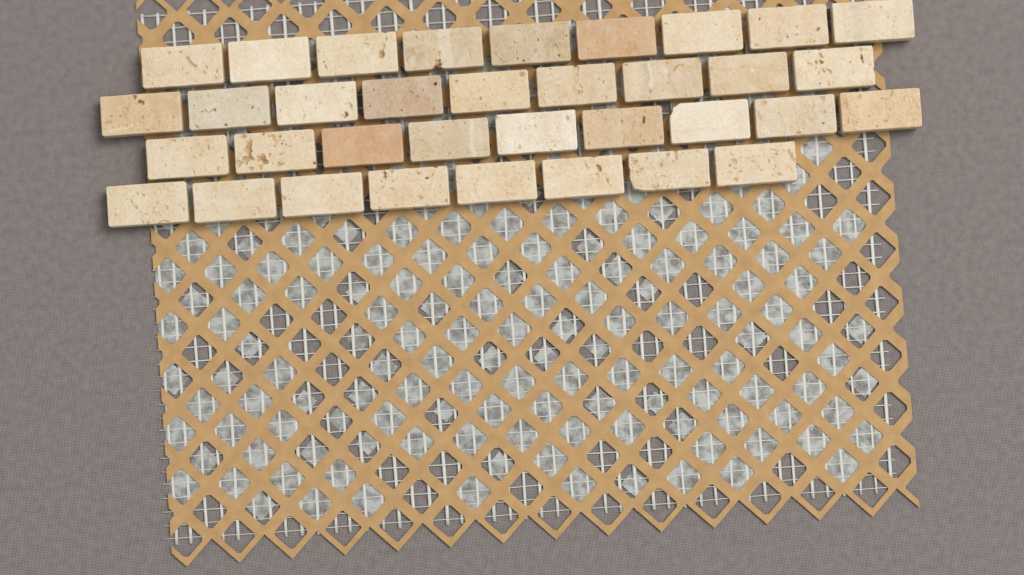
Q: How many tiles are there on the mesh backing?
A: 35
